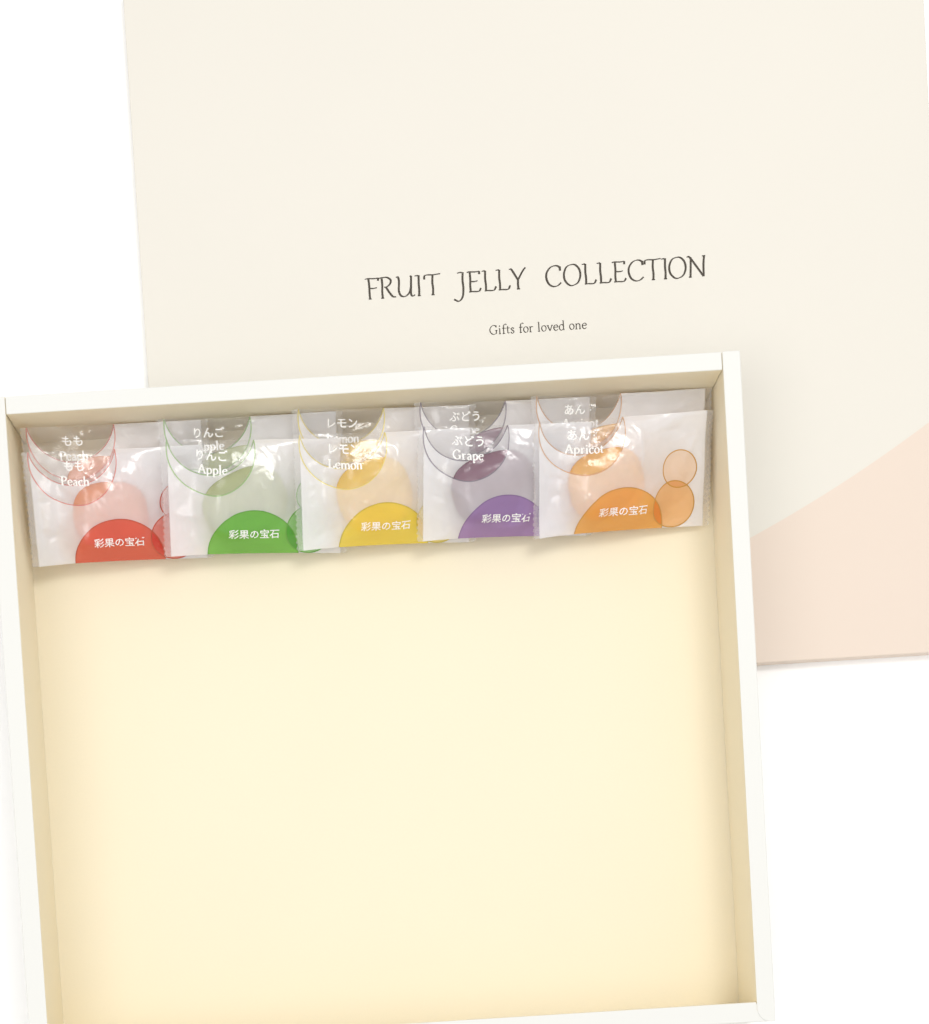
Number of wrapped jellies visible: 10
